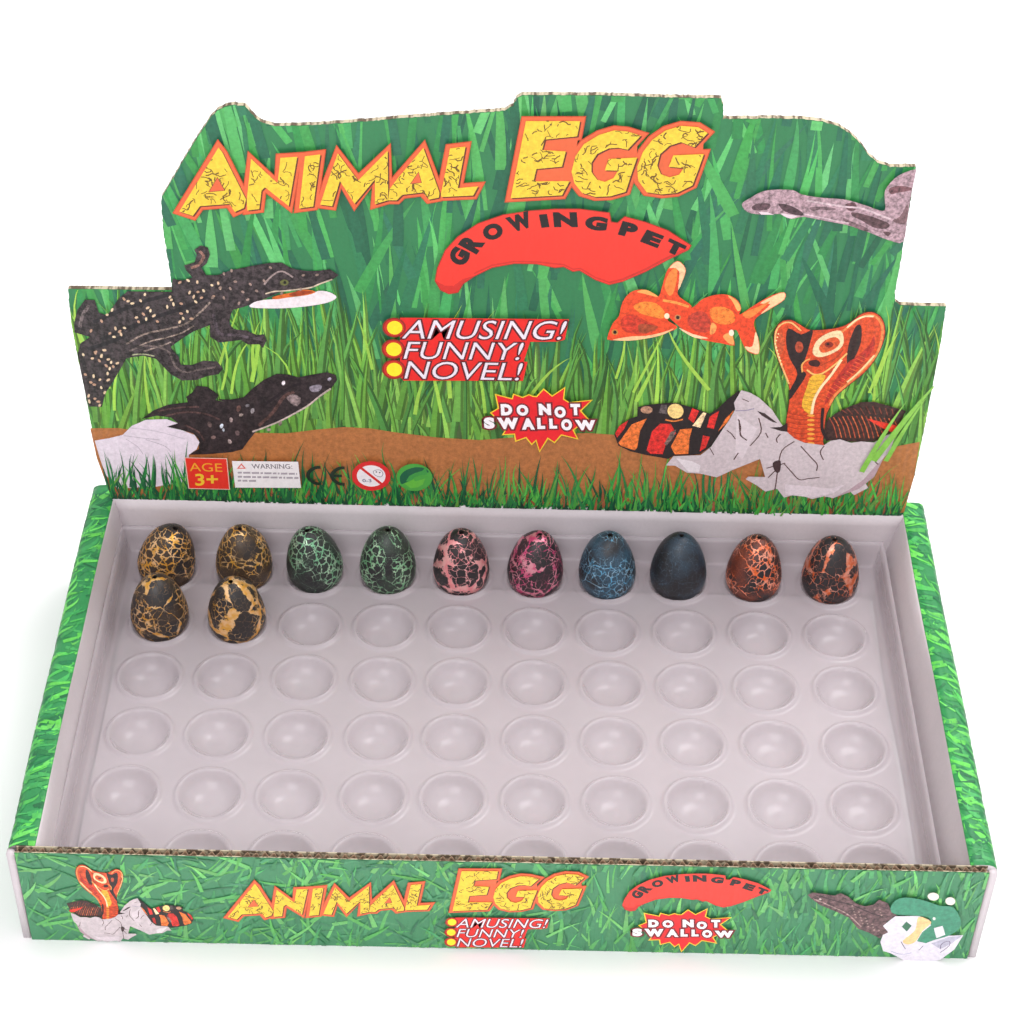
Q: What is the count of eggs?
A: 12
